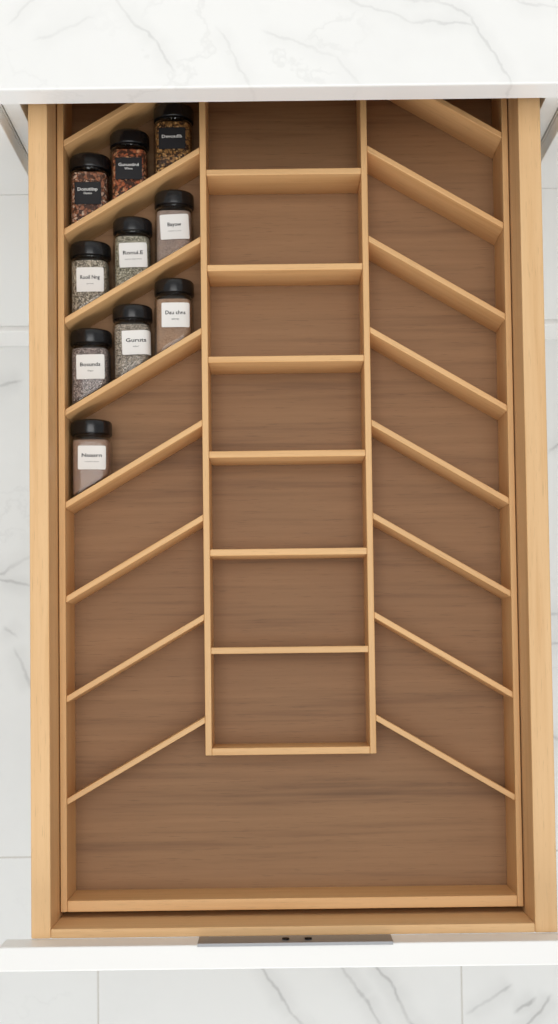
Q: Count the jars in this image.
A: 10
